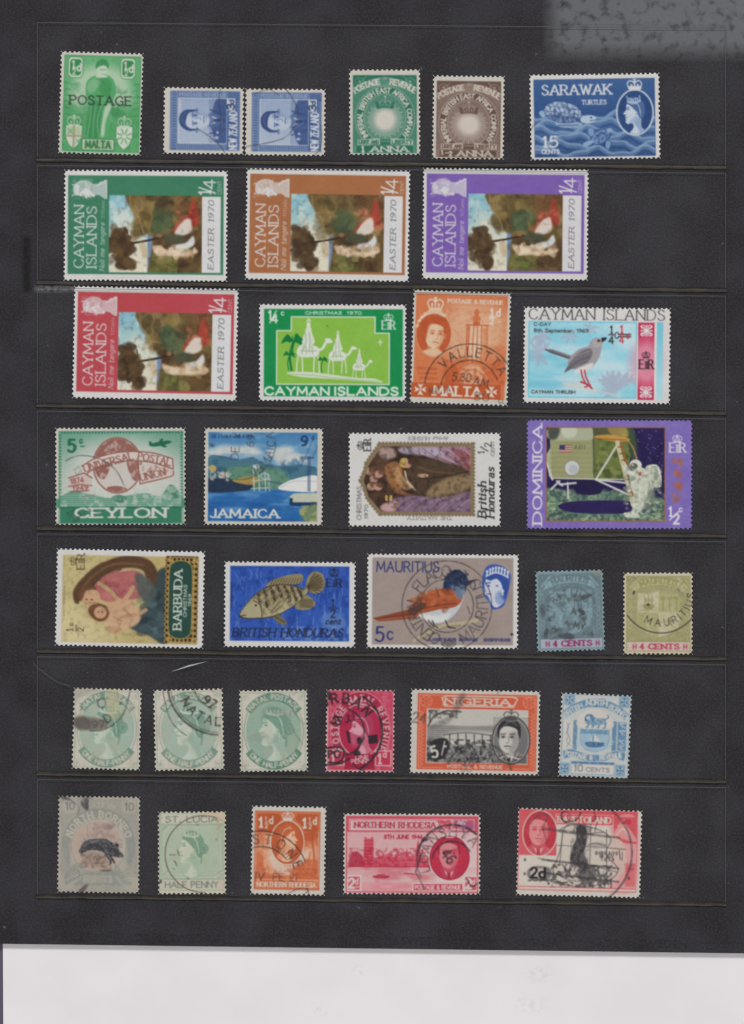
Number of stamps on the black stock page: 33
